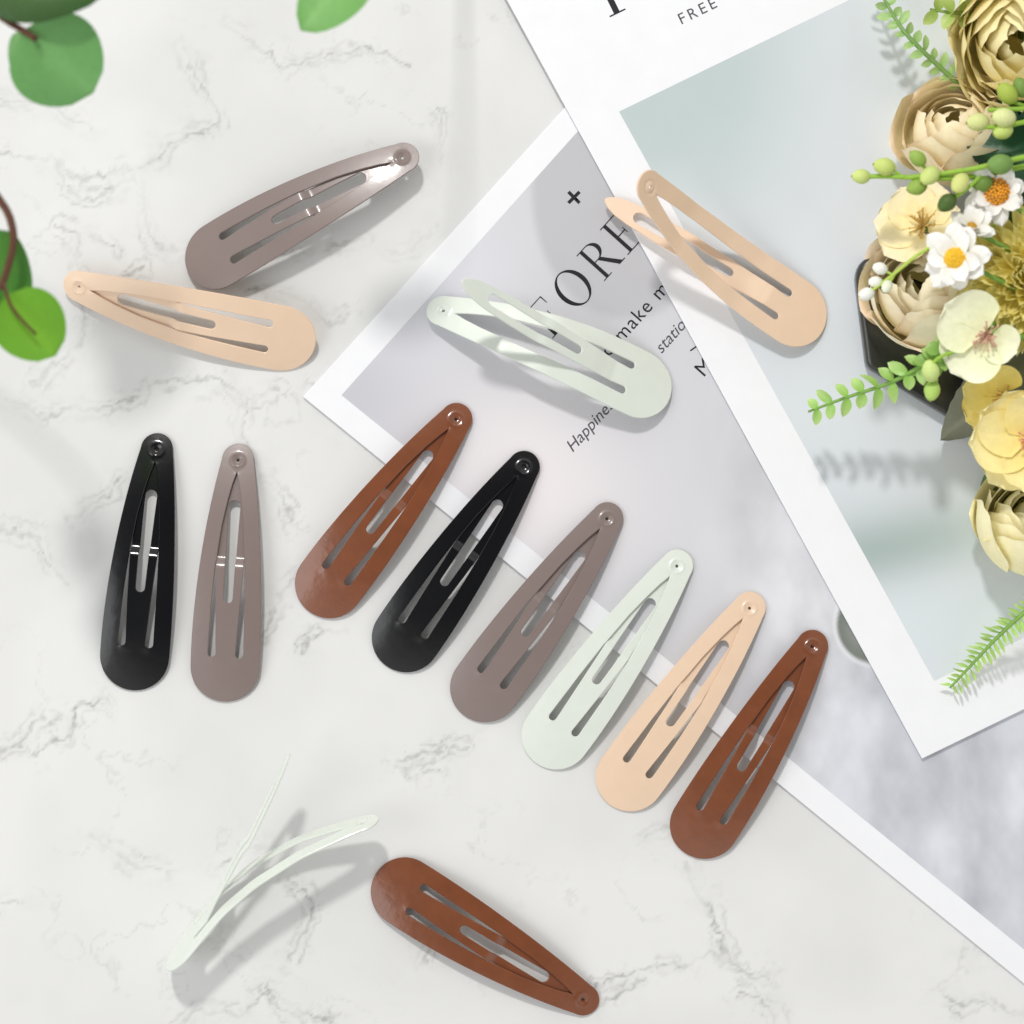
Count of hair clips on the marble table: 14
